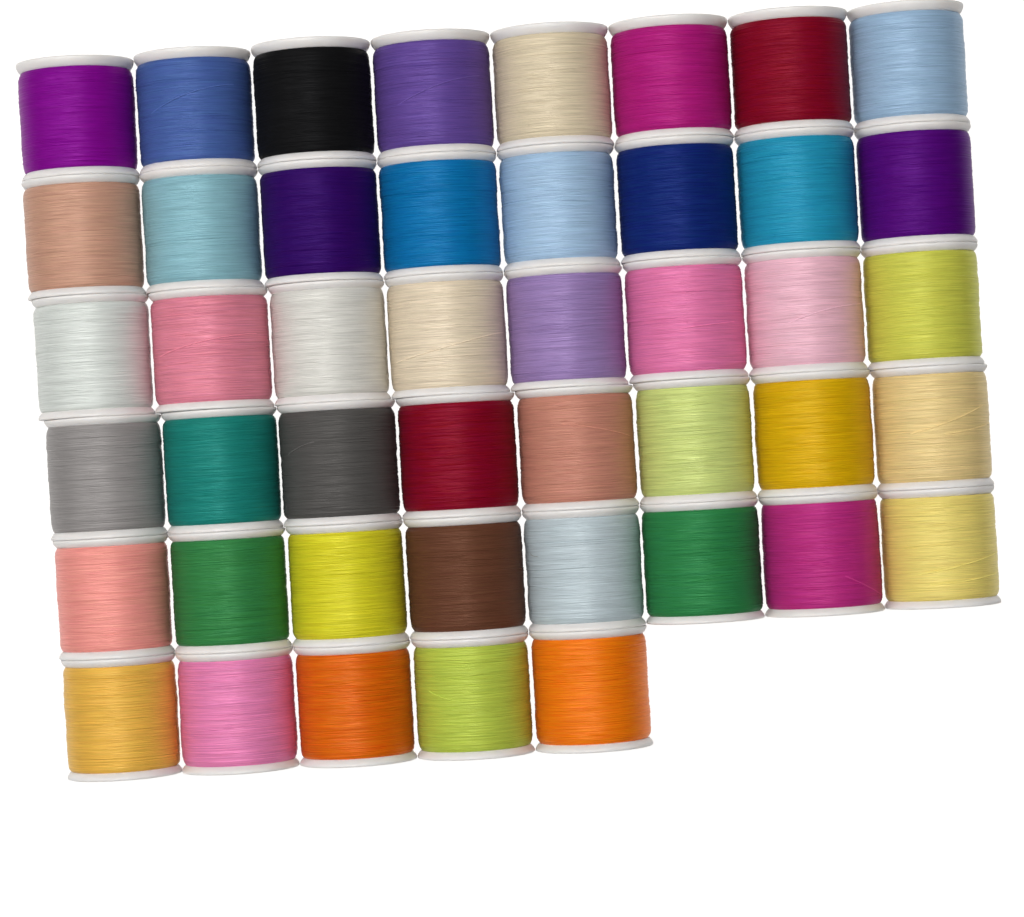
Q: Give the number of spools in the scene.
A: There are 45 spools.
